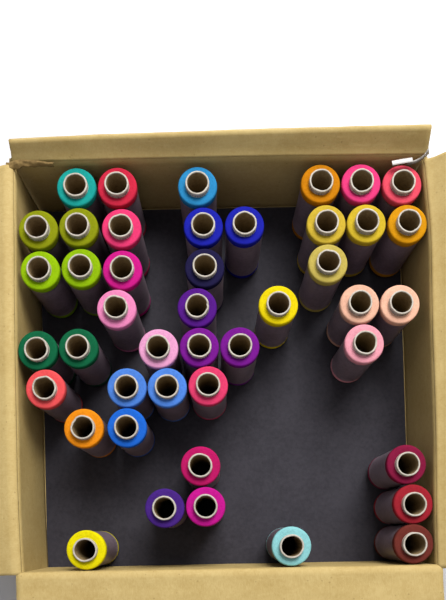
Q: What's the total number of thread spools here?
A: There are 44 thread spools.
